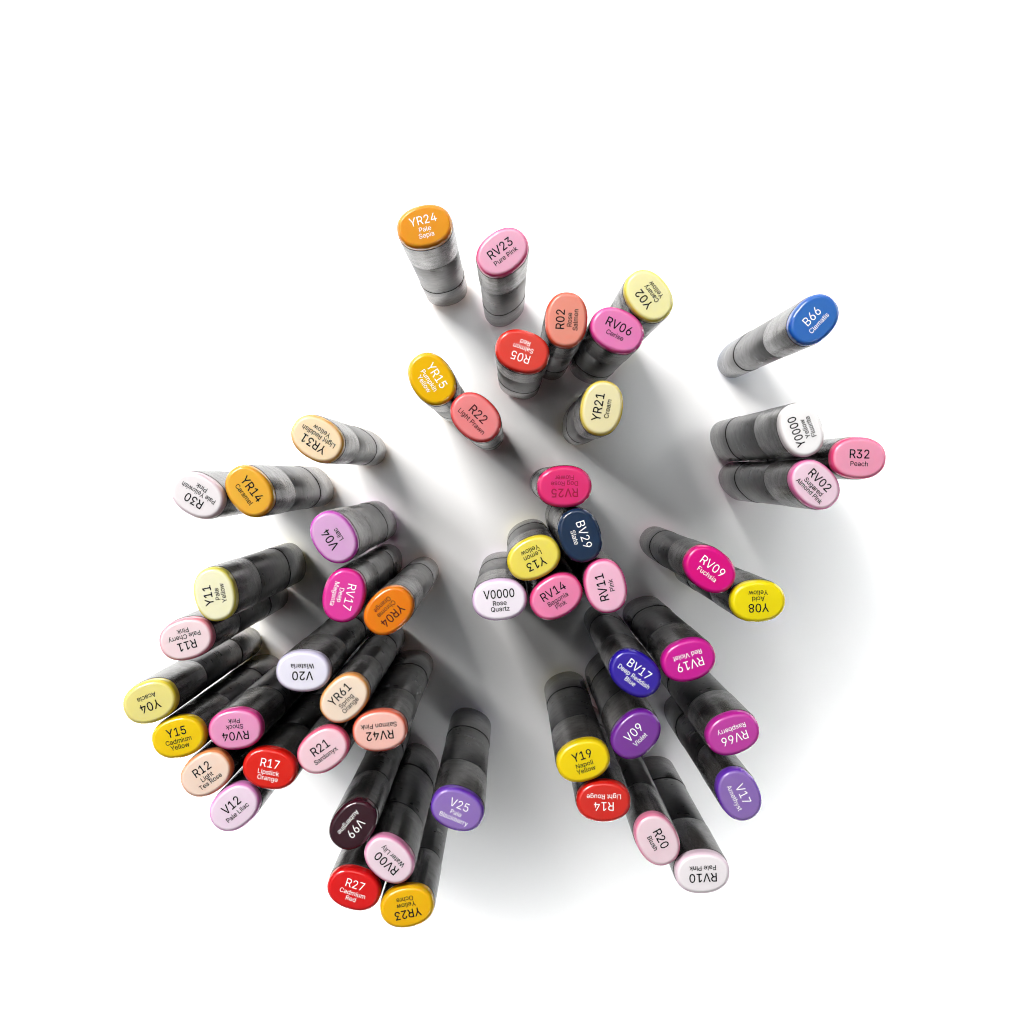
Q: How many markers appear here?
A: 53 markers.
